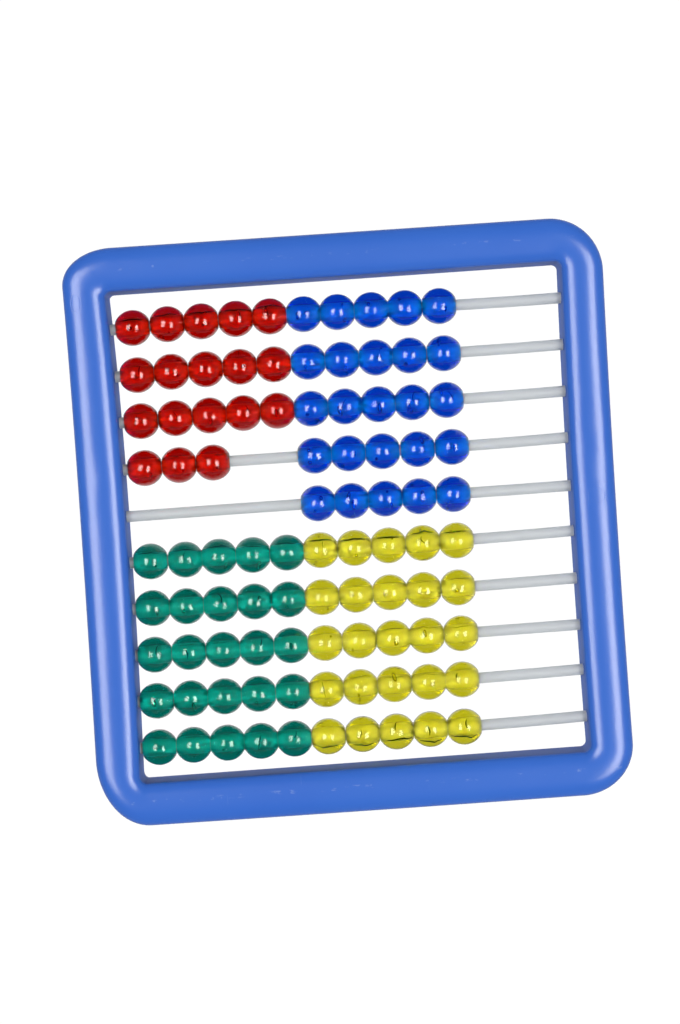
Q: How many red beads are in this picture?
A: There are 18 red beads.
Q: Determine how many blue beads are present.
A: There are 25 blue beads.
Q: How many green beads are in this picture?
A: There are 25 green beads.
